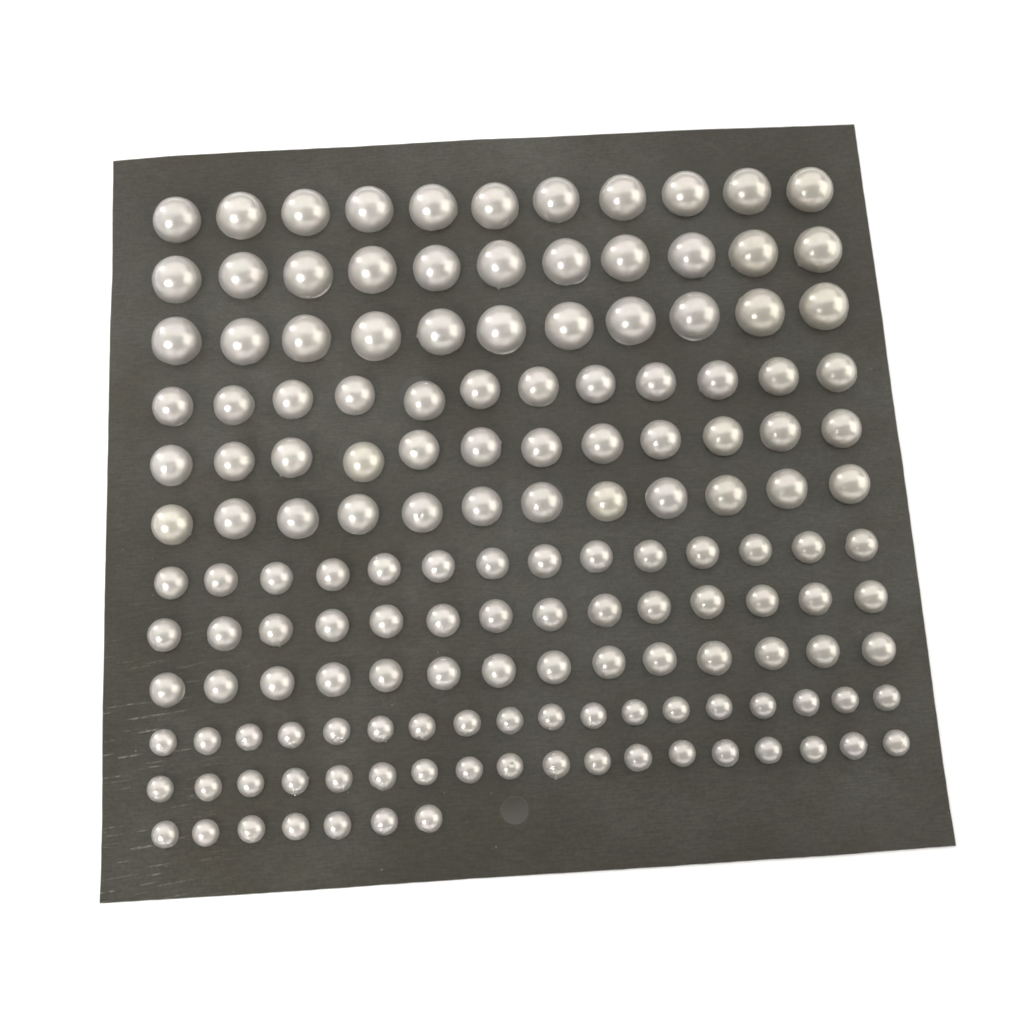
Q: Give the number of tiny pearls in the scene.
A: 43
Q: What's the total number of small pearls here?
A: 42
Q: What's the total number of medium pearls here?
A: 36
